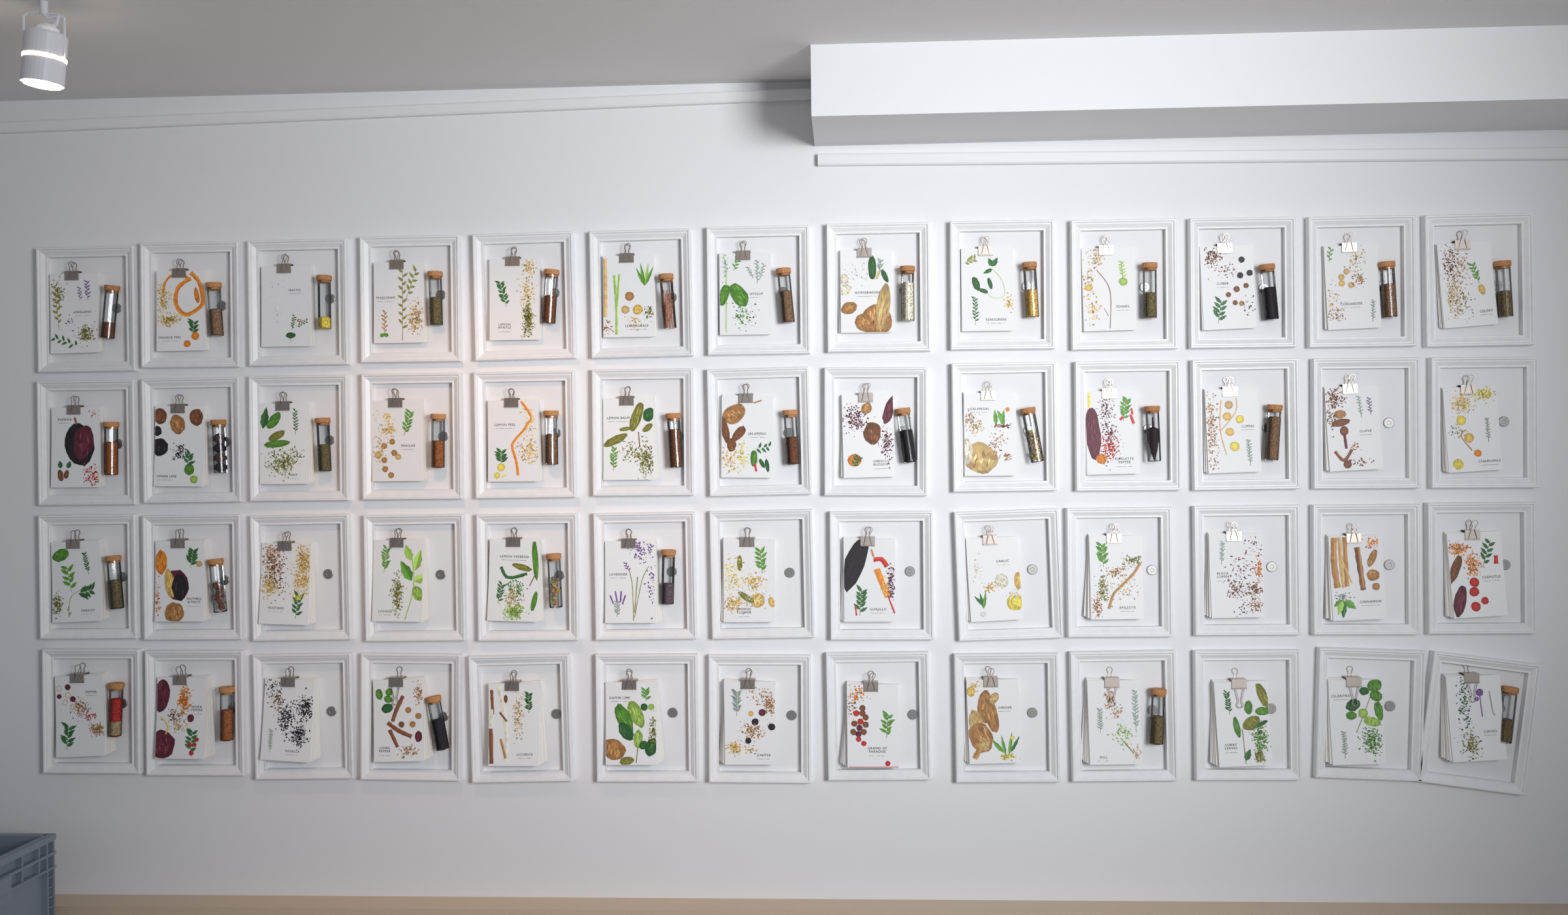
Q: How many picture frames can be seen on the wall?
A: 52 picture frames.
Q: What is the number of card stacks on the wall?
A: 52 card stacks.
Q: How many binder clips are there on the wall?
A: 52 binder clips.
